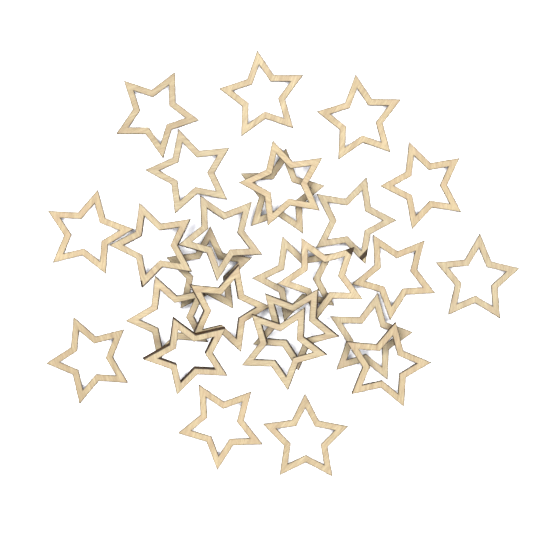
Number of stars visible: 26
